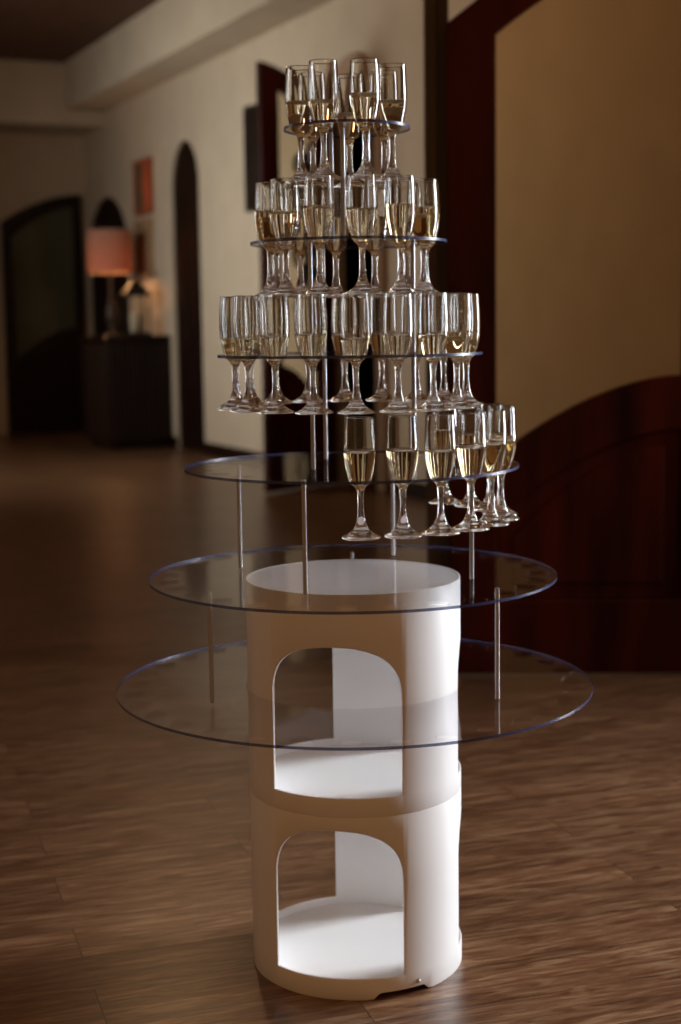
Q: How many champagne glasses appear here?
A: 47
